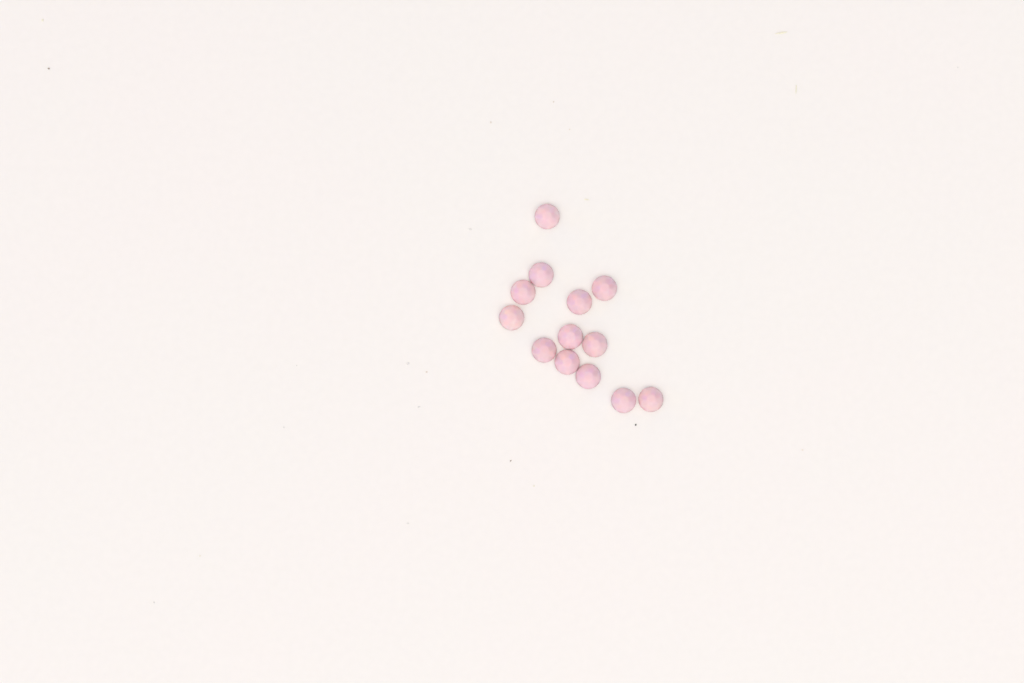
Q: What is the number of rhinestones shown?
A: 13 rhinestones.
